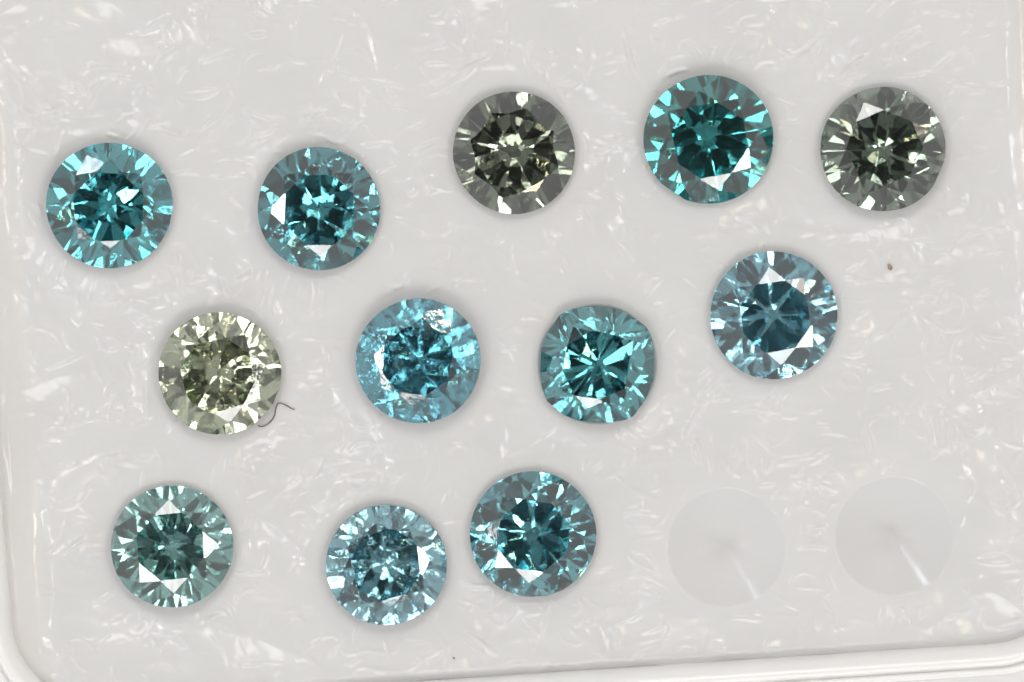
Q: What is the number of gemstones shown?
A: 12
